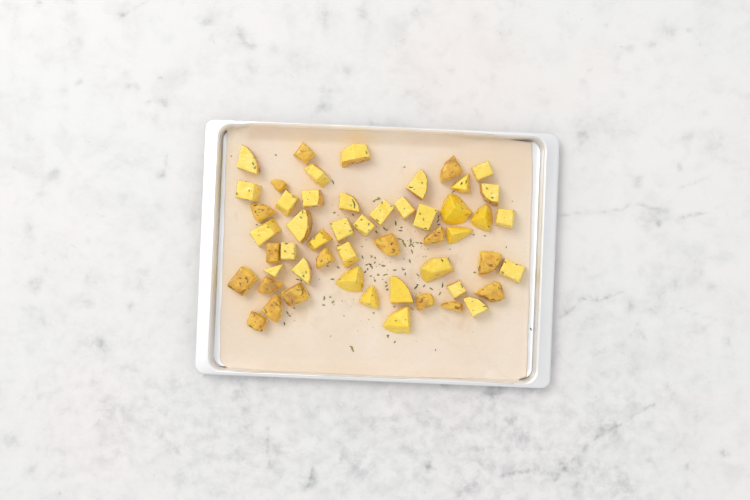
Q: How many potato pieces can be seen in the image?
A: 52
